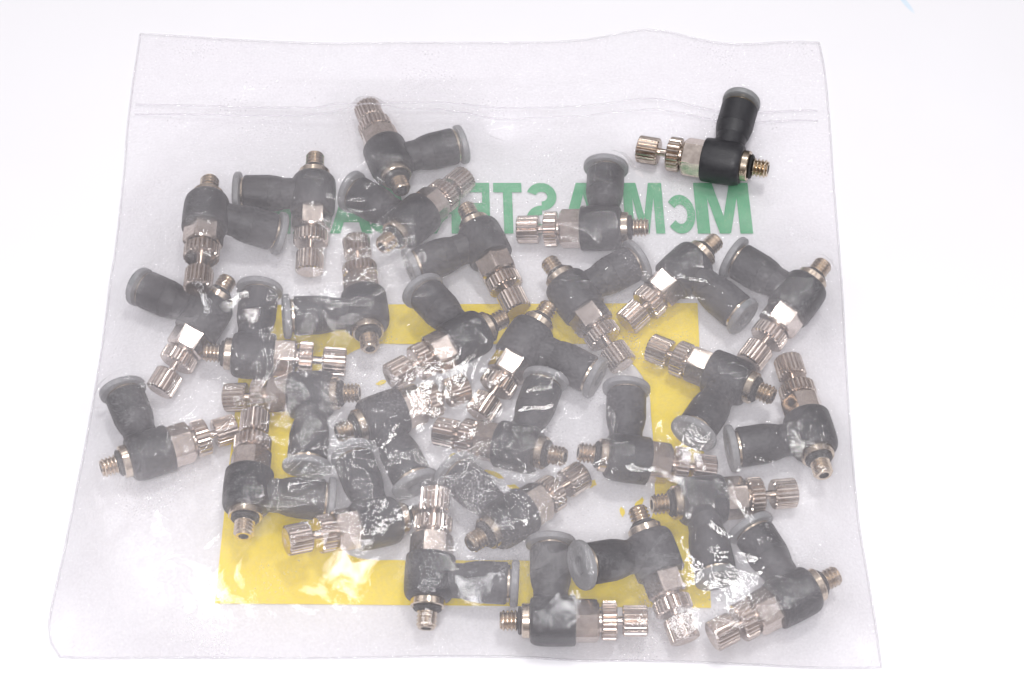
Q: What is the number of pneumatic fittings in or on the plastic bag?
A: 30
